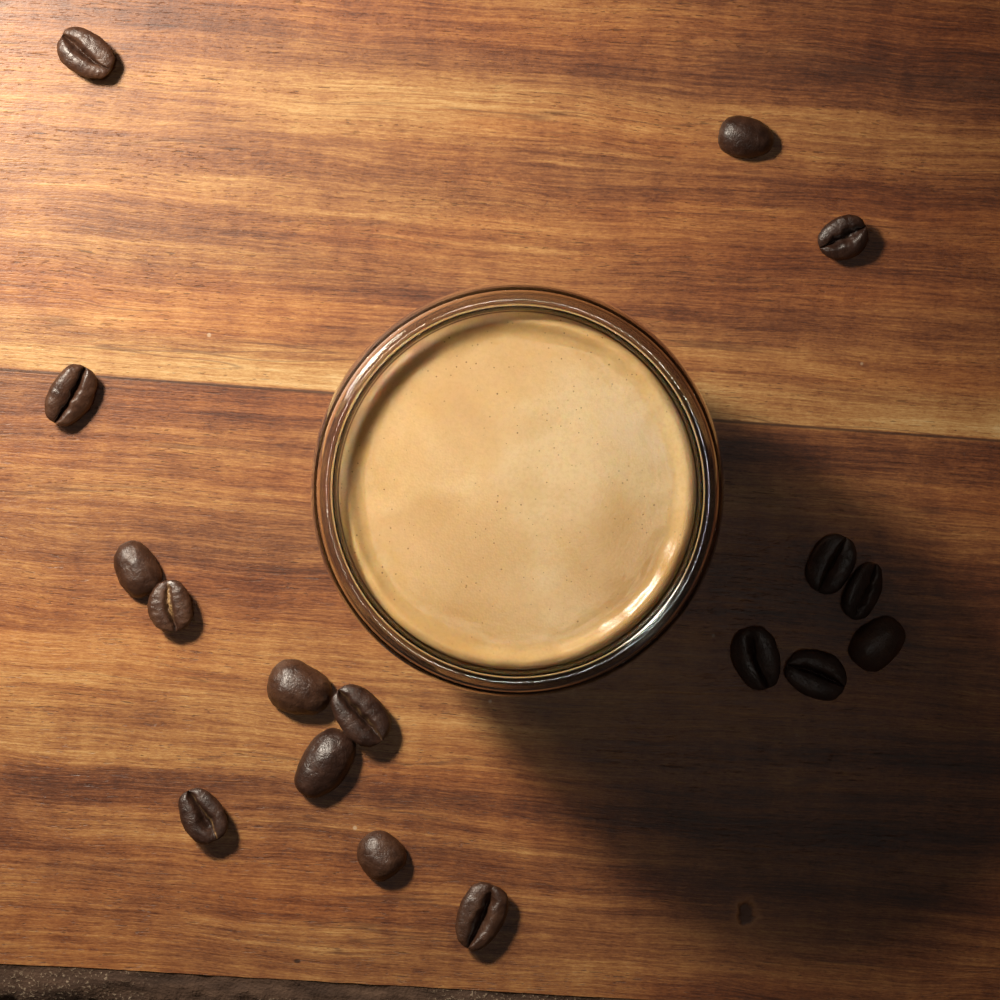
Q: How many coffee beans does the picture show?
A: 17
